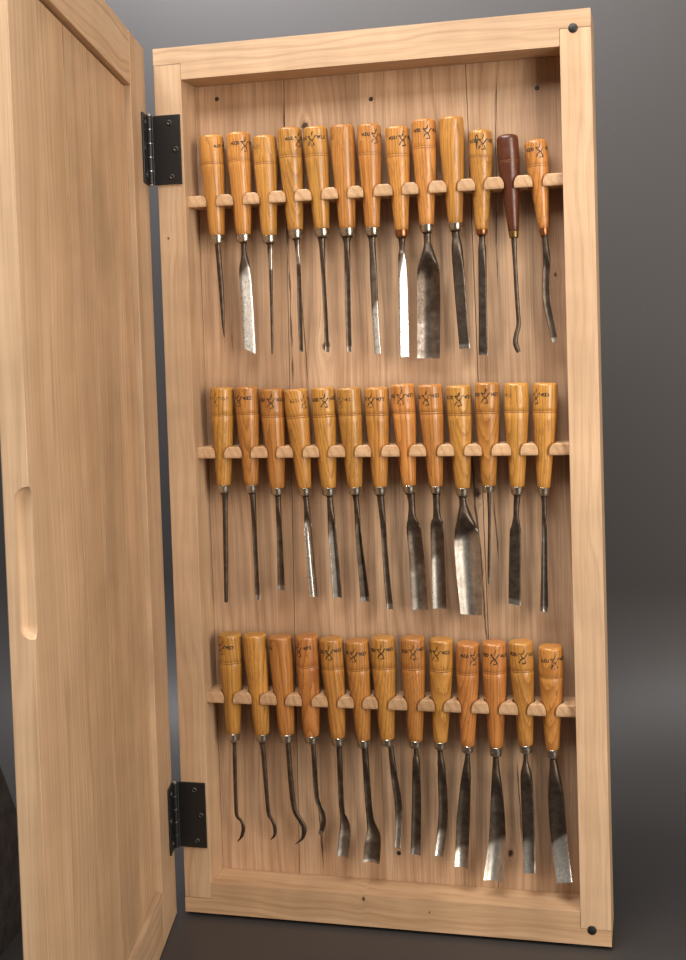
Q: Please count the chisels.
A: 39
